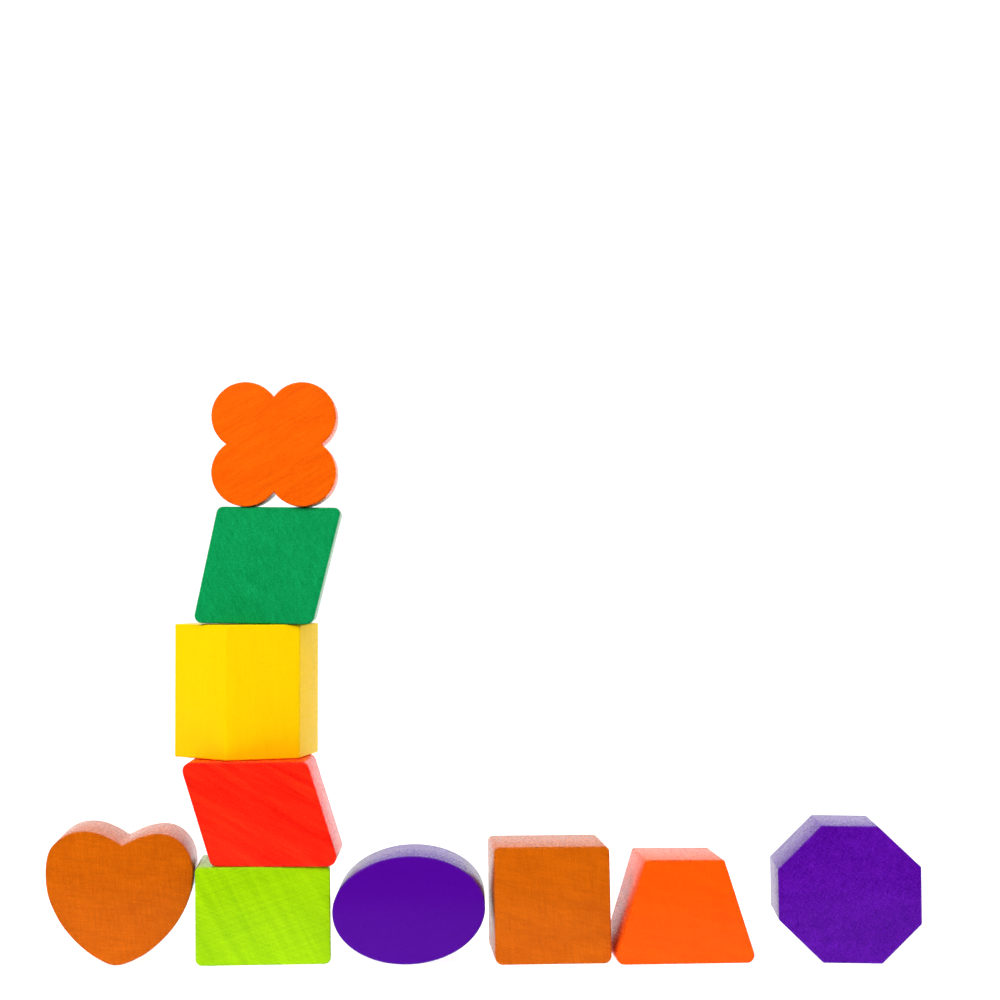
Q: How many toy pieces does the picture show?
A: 10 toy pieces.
